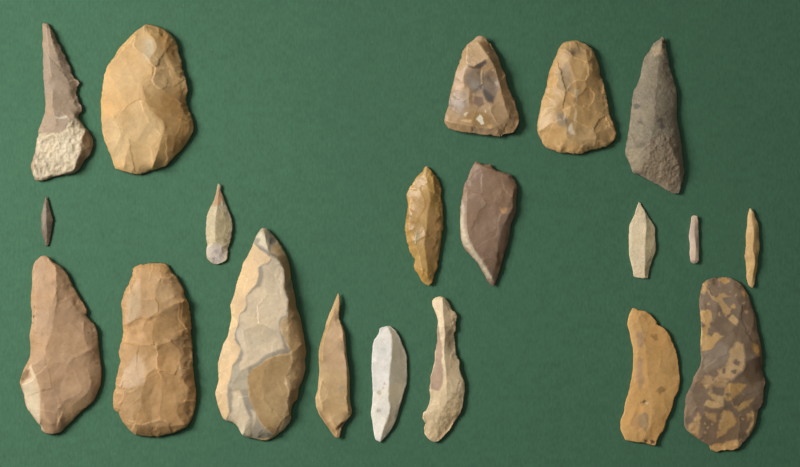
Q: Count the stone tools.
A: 20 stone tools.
